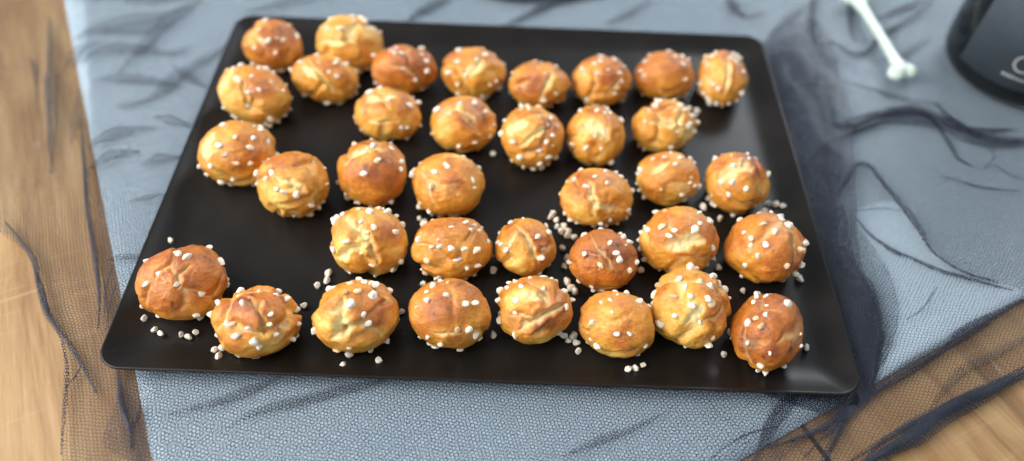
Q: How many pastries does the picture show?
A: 36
